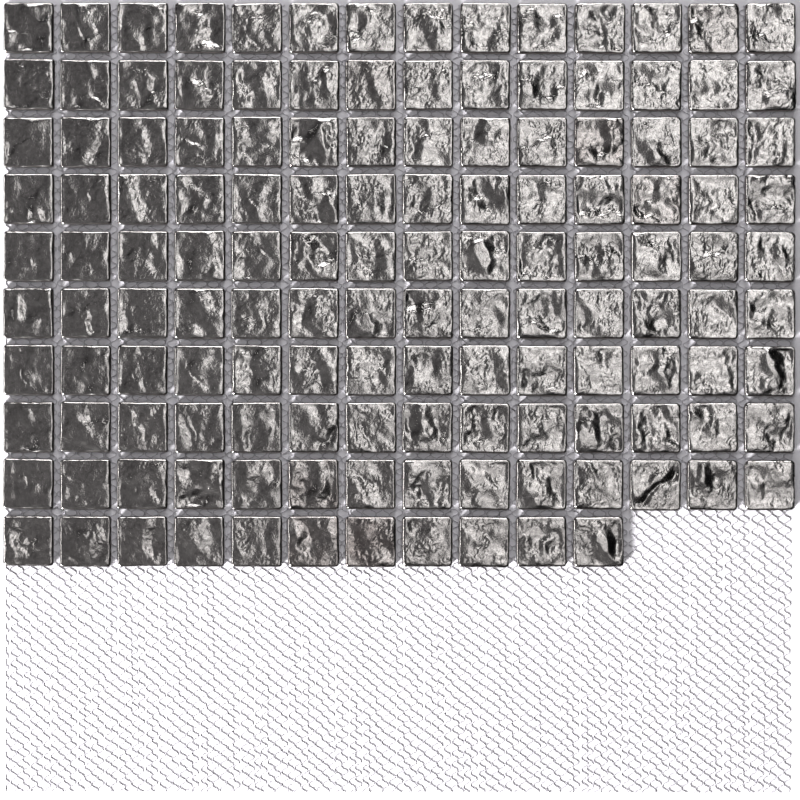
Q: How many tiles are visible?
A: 137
